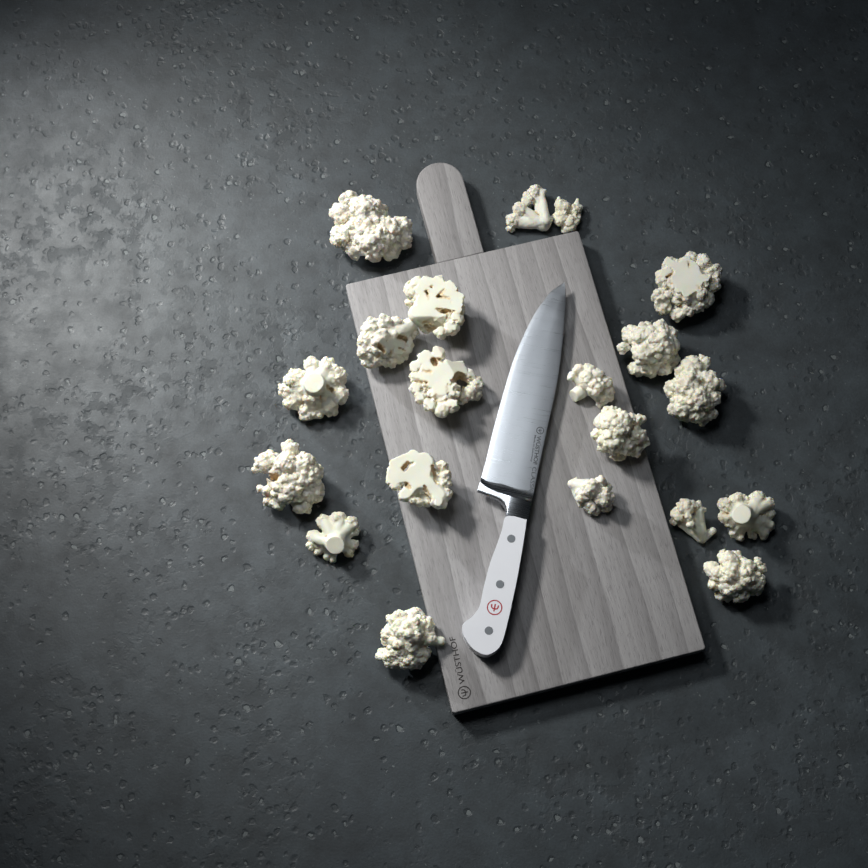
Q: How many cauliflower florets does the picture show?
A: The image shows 20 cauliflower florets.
